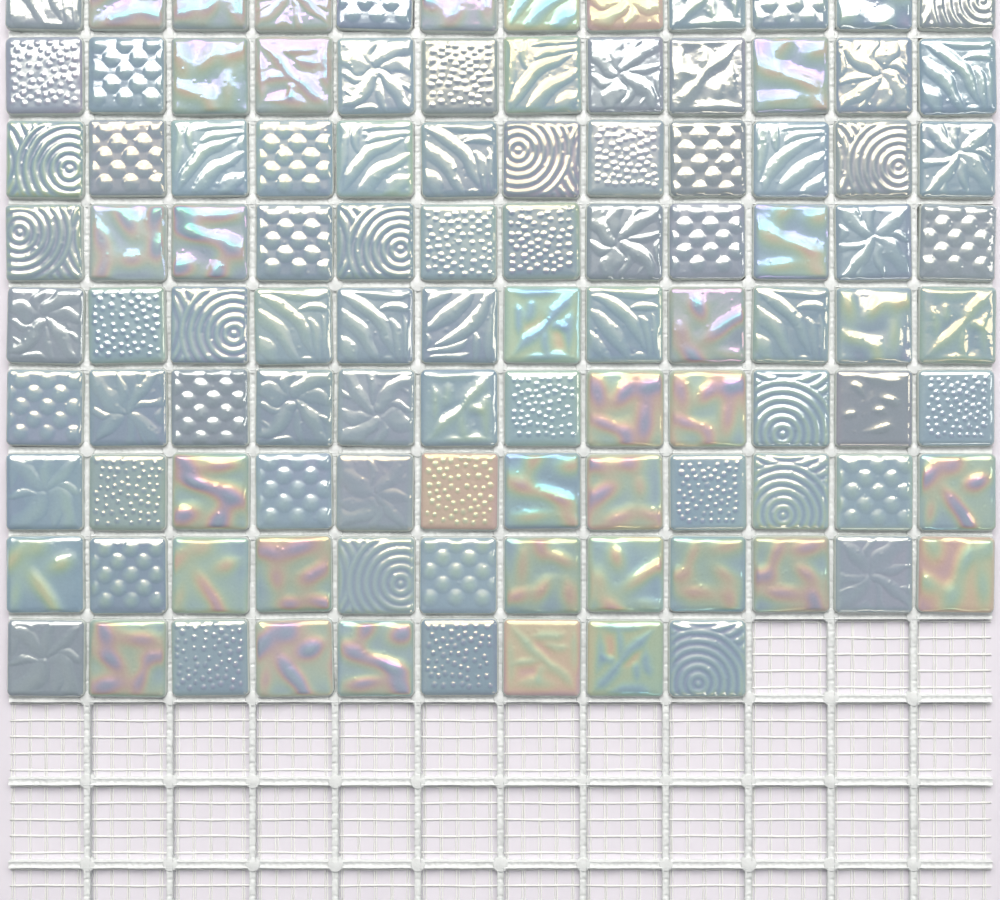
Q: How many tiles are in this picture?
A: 105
